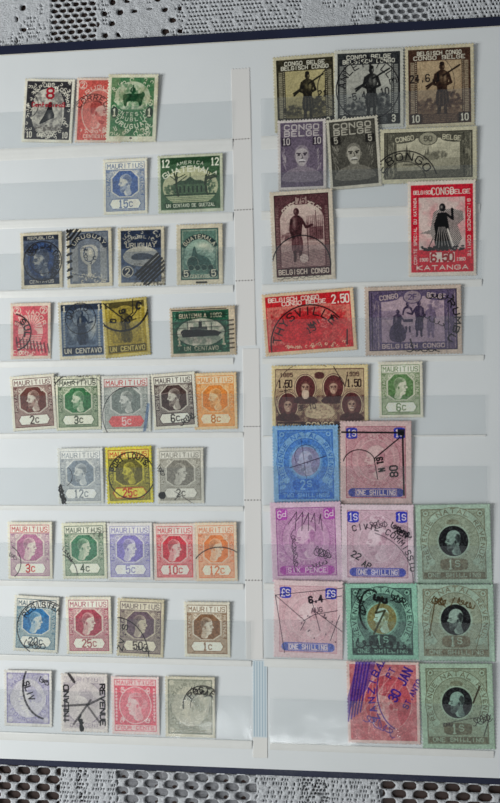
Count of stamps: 56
